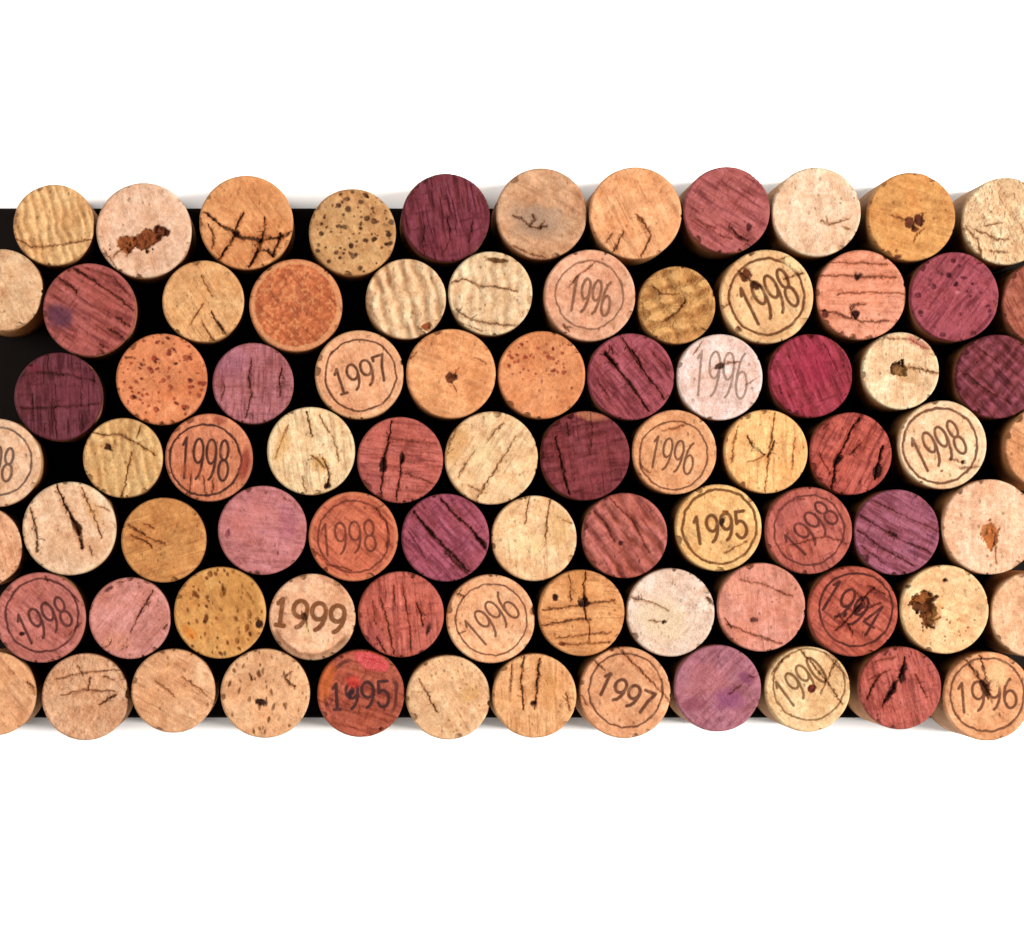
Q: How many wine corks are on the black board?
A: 82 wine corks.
